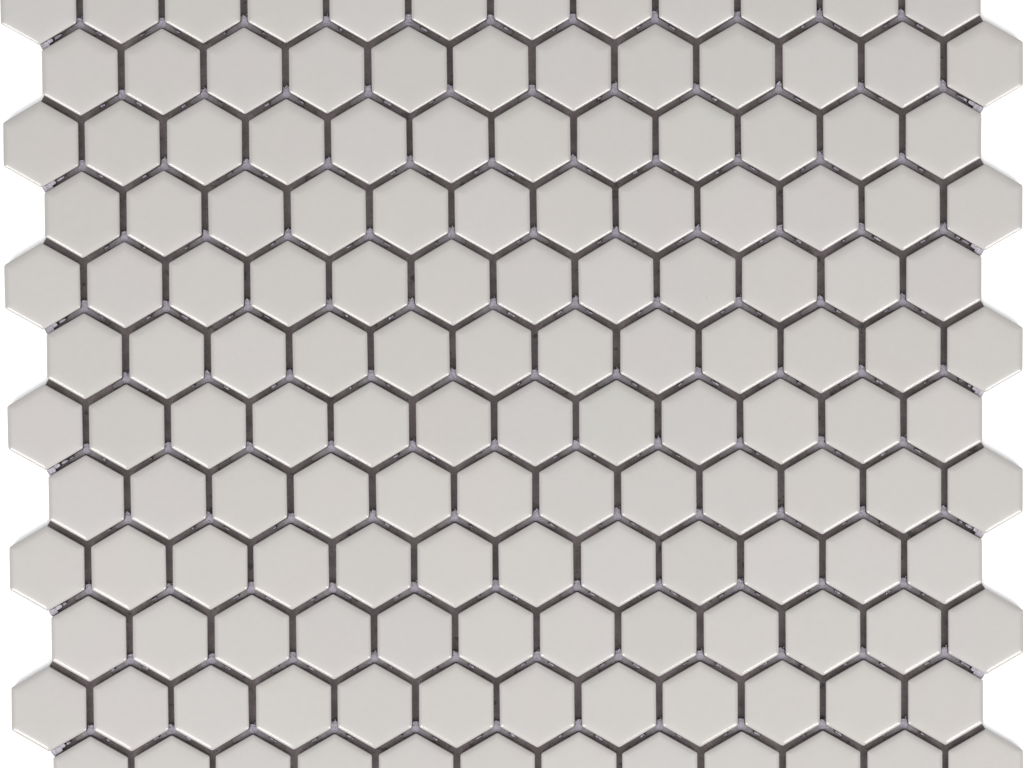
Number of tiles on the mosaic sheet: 144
